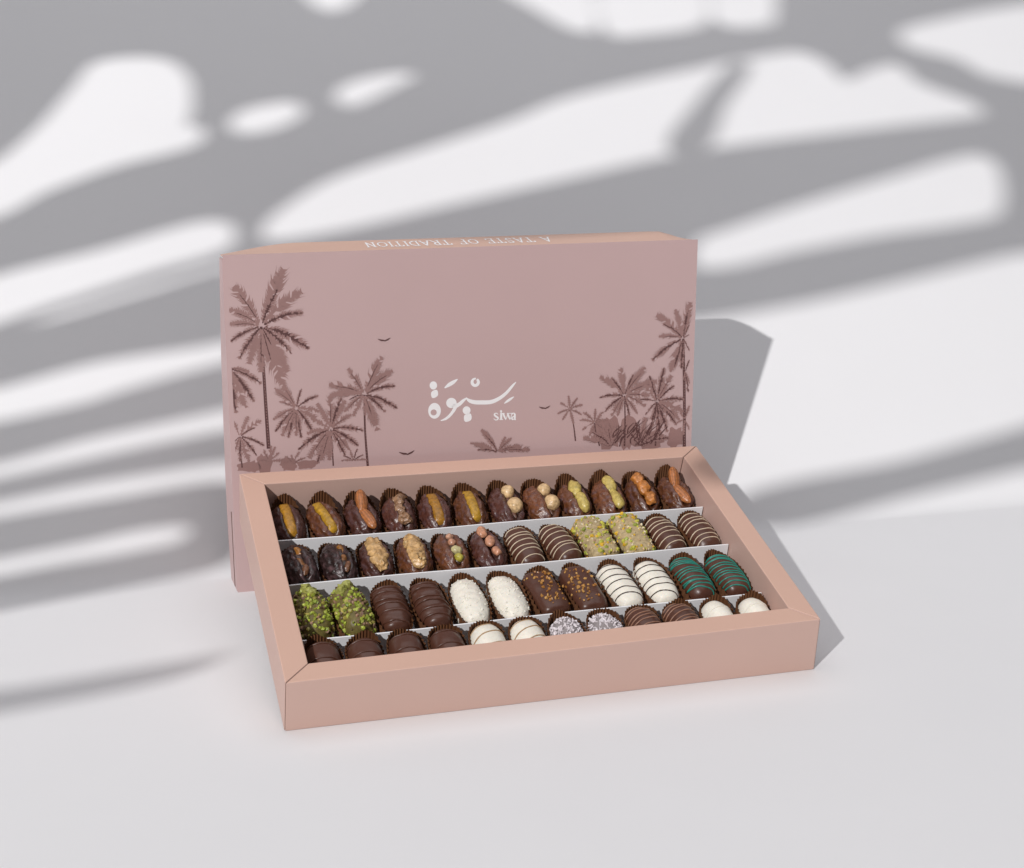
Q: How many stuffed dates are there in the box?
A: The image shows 18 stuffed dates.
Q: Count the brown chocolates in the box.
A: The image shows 16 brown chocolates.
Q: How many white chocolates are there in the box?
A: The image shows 8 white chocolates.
